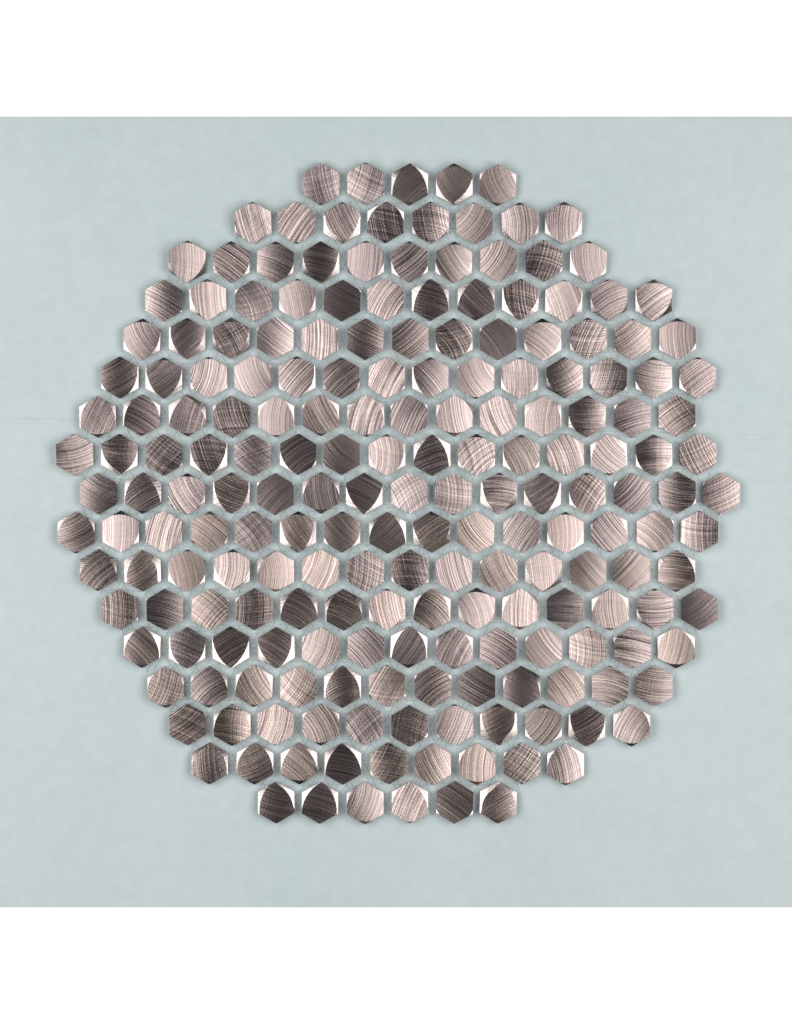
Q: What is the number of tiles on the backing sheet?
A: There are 200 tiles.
